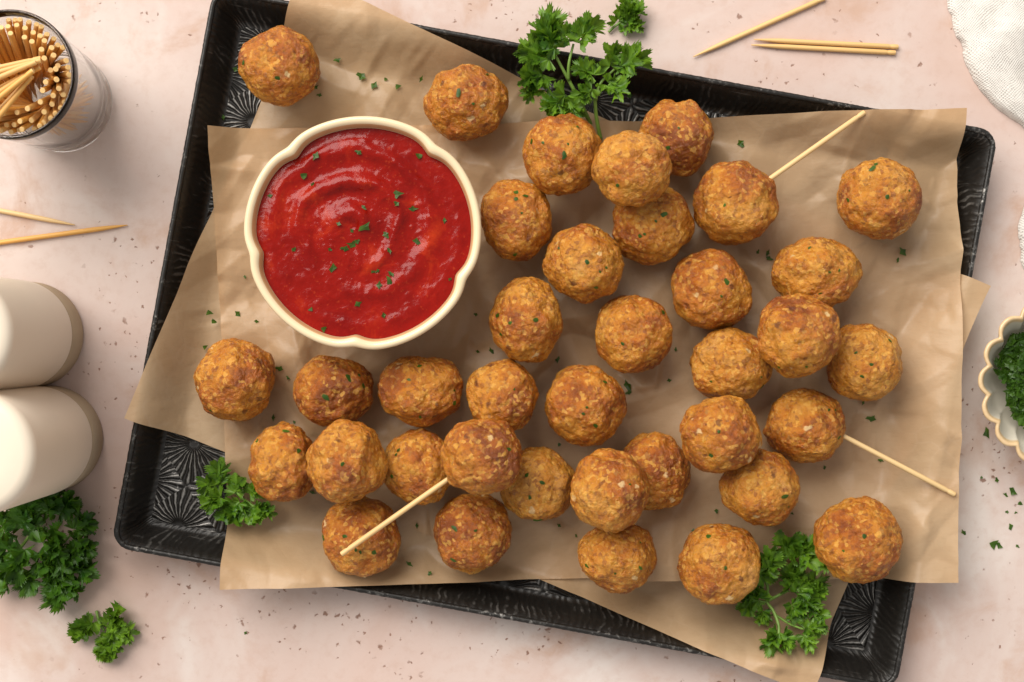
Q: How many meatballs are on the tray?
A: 37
